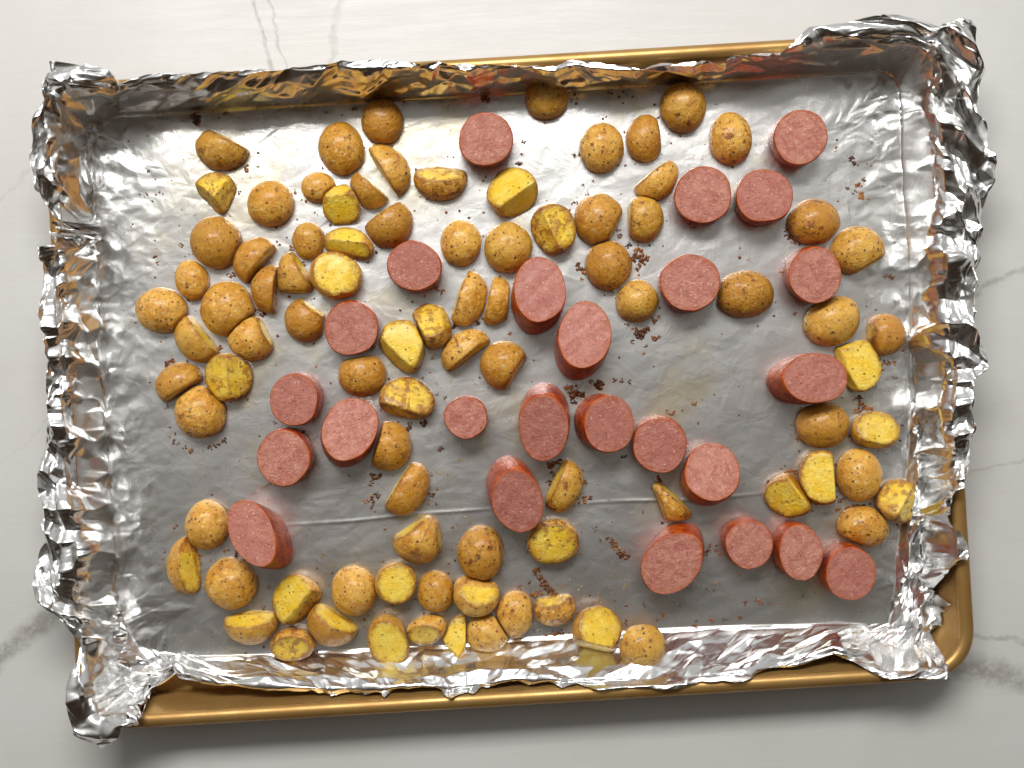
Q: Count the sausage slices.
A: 25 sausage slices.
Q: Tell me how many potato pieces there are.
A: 88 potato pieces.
